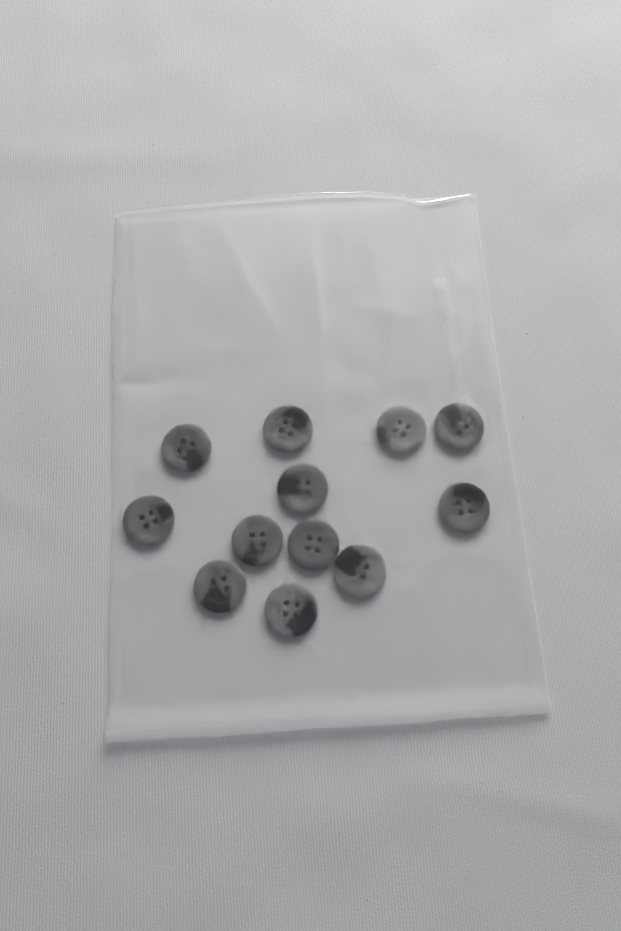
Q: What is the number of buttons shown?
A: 12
